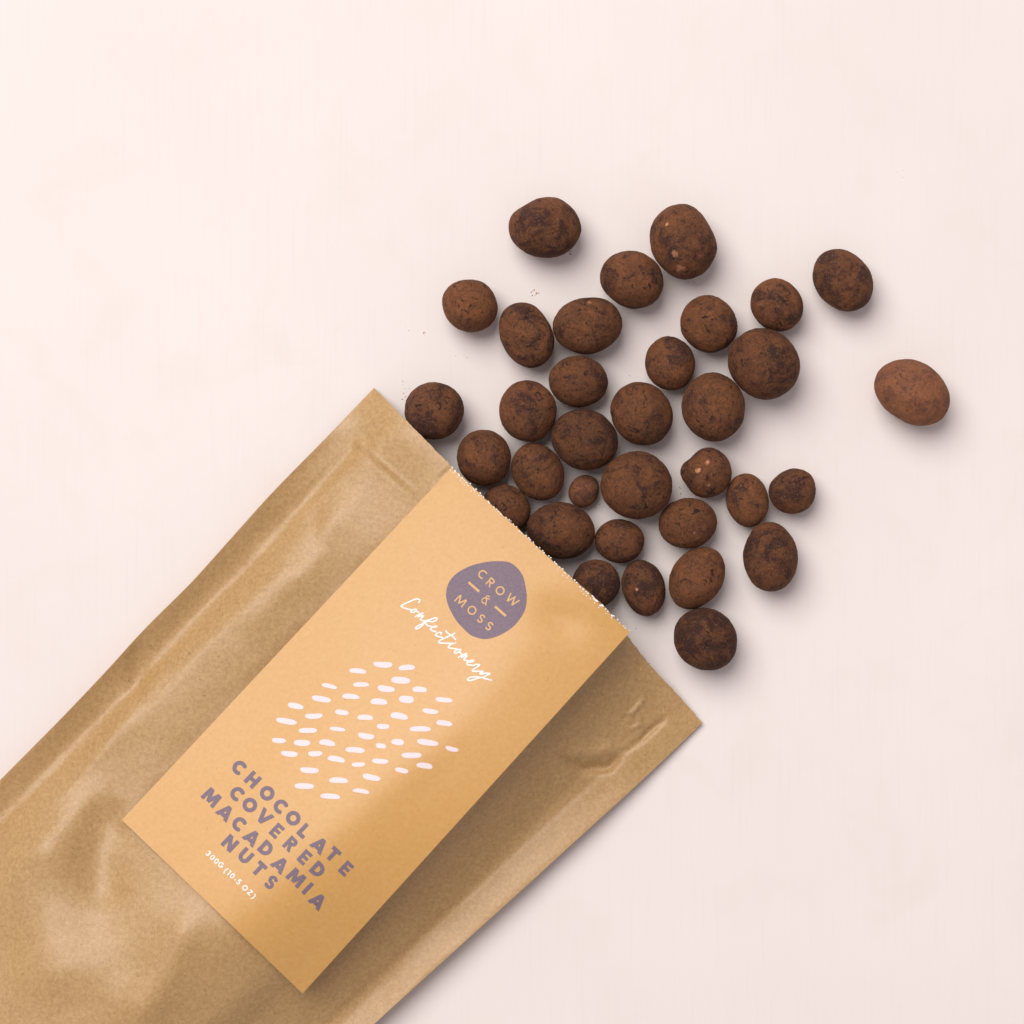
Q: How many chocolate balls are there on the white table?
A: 34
